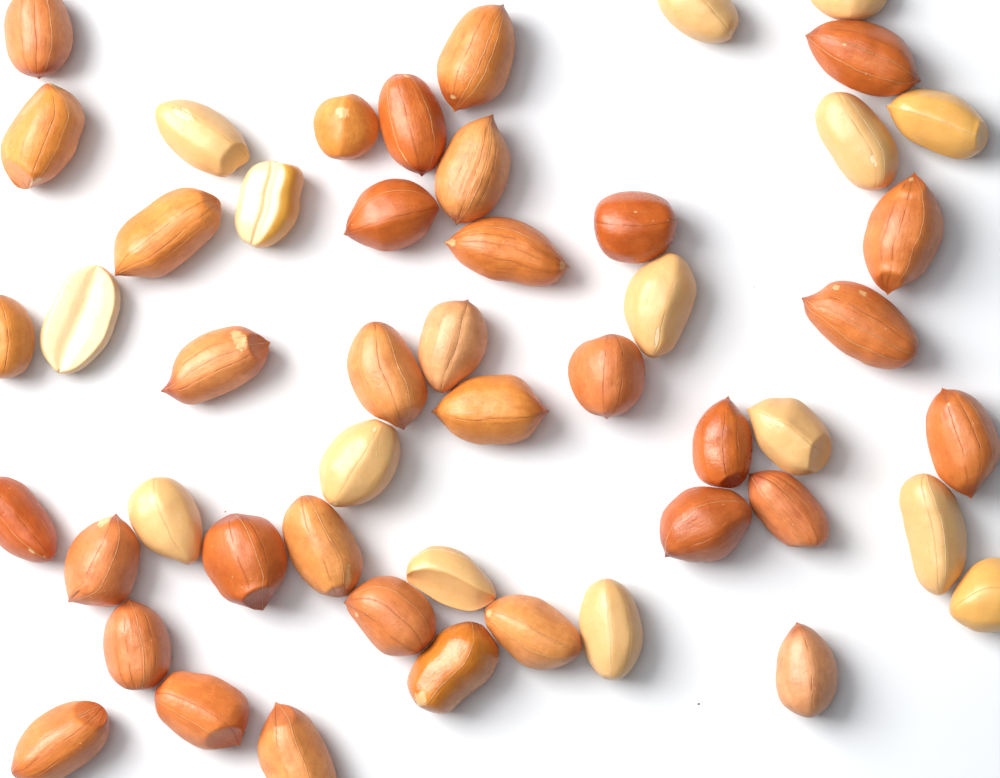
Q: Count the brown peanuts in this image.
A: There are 35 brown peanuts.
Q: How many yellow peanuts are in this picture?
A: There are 15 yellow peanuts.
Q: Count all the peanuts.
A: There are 50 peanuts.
